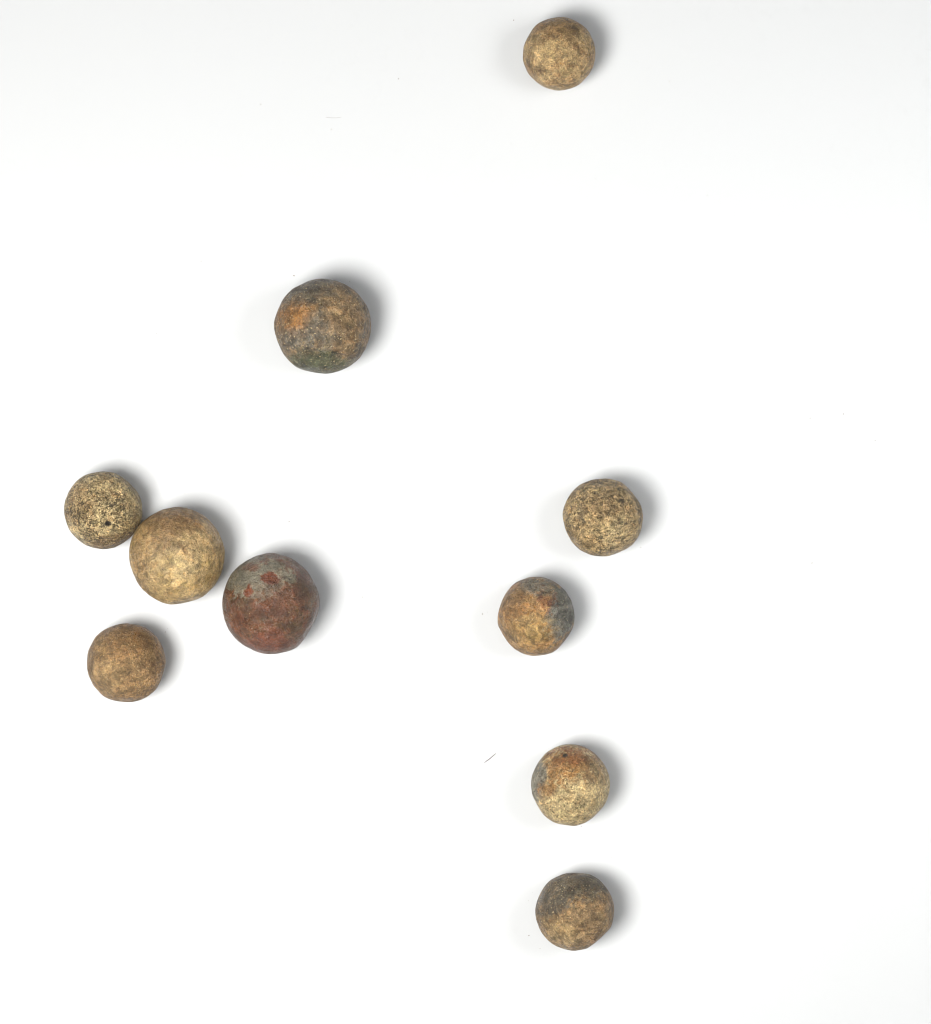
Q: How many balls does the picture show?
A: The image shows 10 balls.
